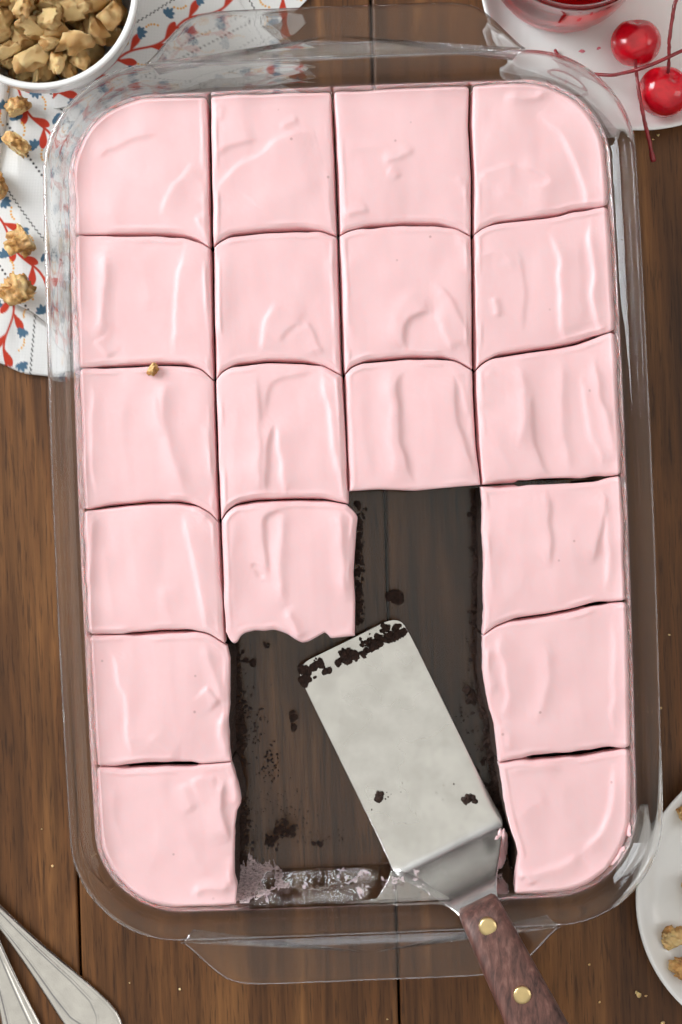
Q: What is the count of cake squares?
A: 19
